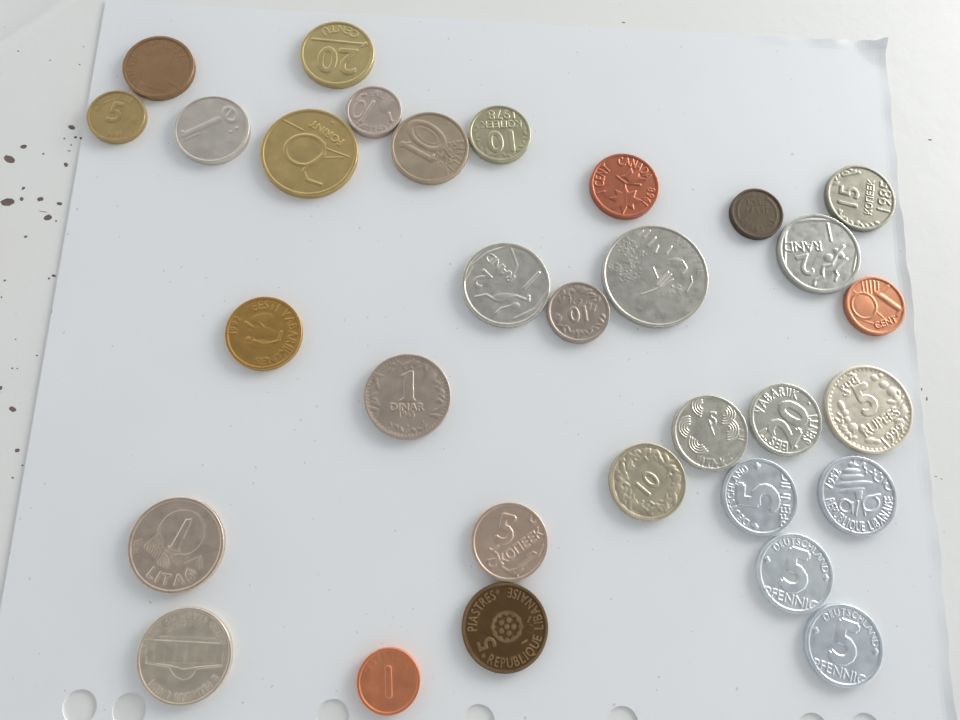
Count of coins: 31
